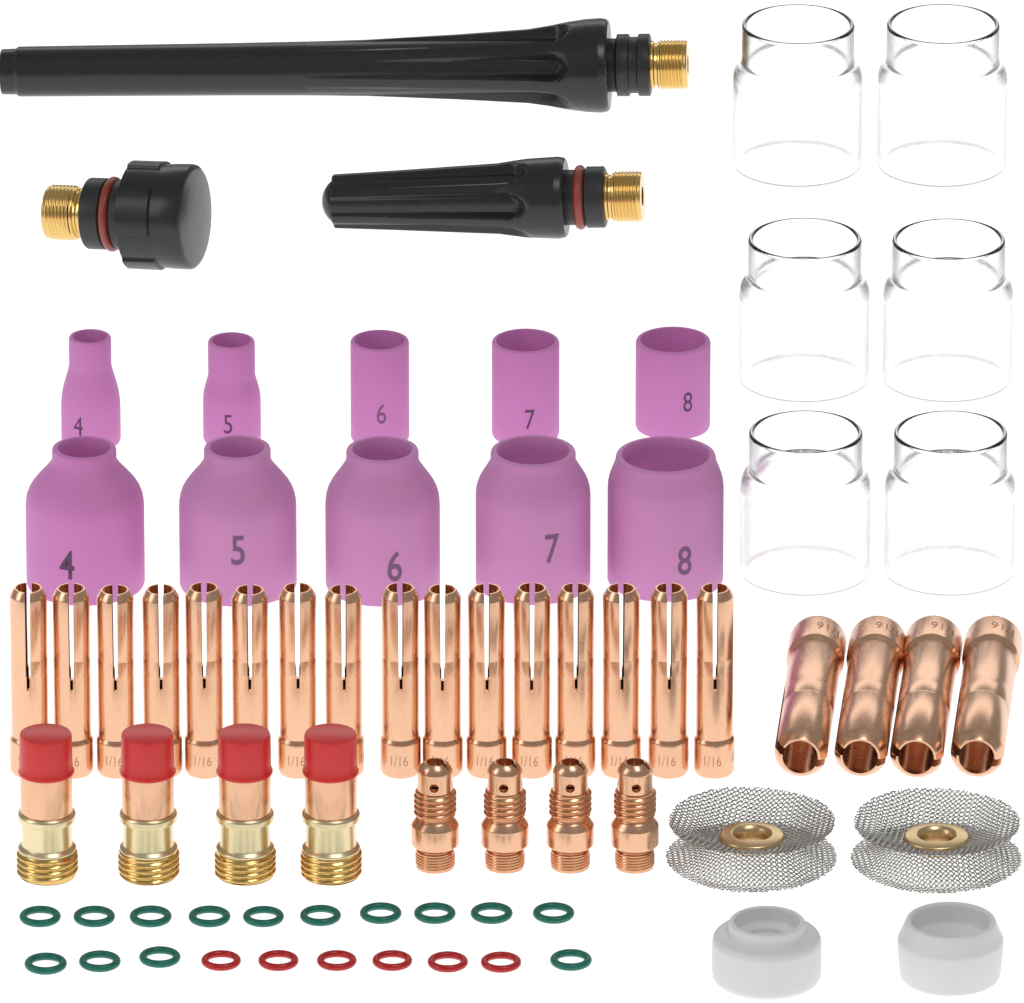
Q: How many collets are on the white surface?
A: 20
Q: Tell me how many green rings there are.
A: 14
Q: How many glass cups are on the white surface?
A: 6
